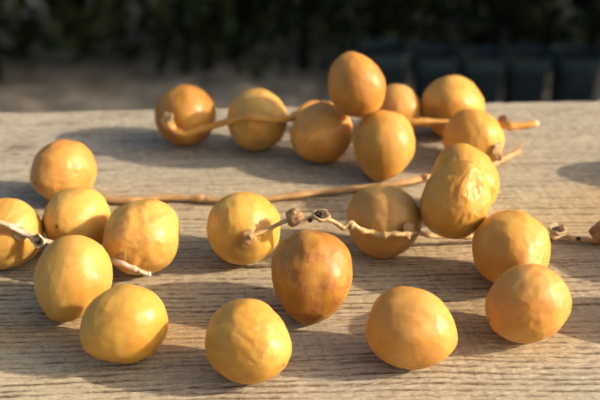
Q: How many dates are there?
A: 23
